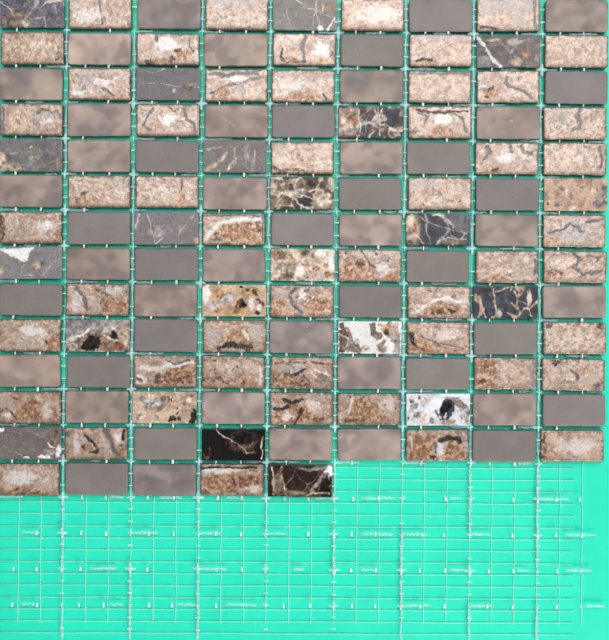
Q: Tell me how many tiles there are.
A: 122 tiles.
